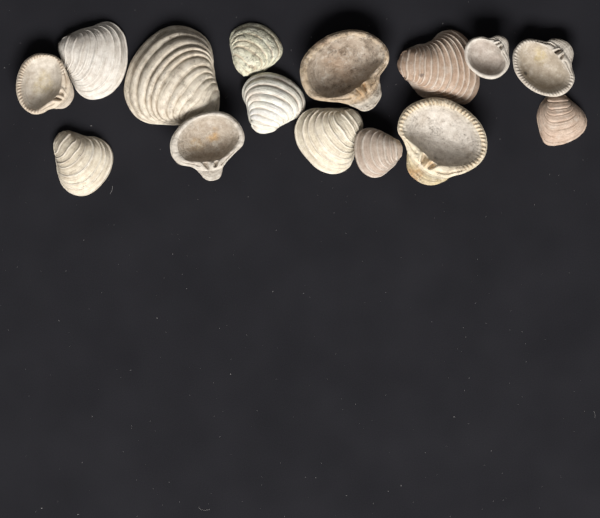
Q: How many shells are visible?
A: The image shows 15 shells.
